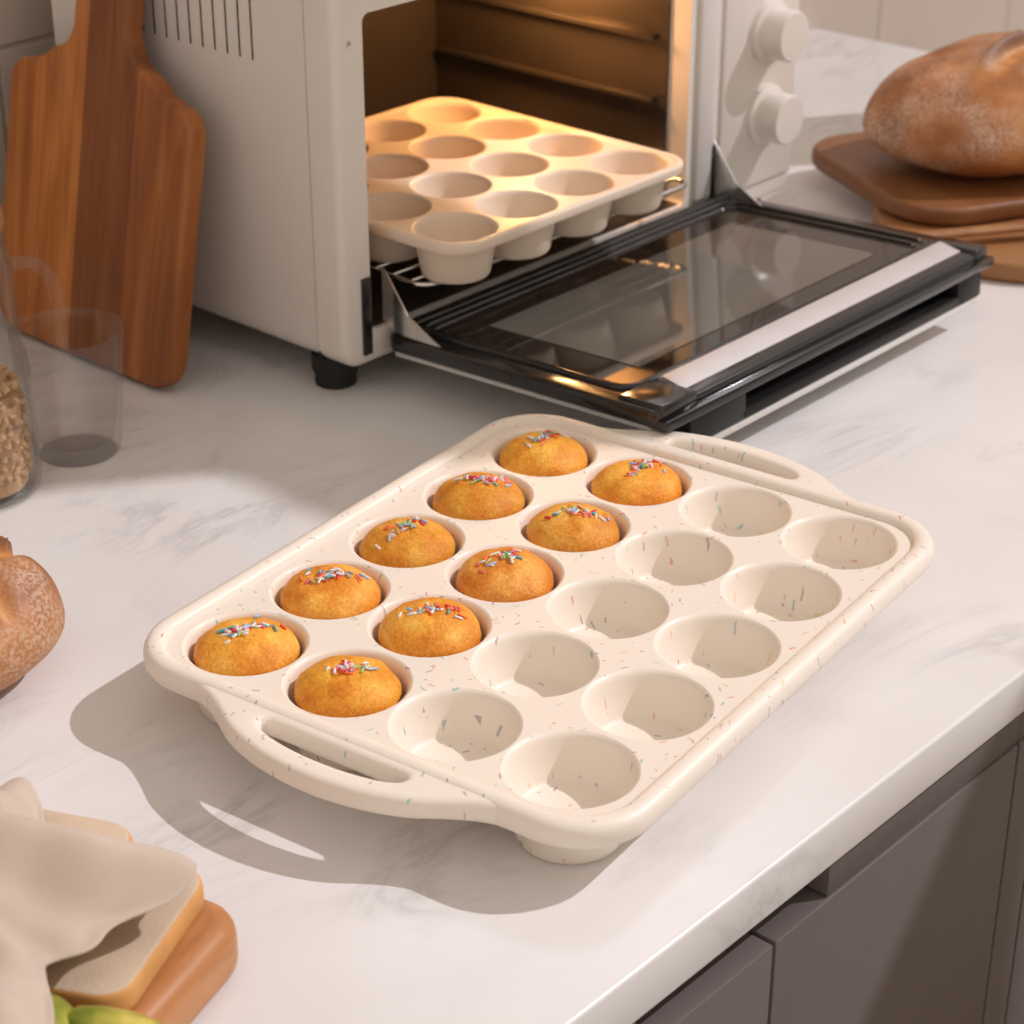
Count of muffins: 10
